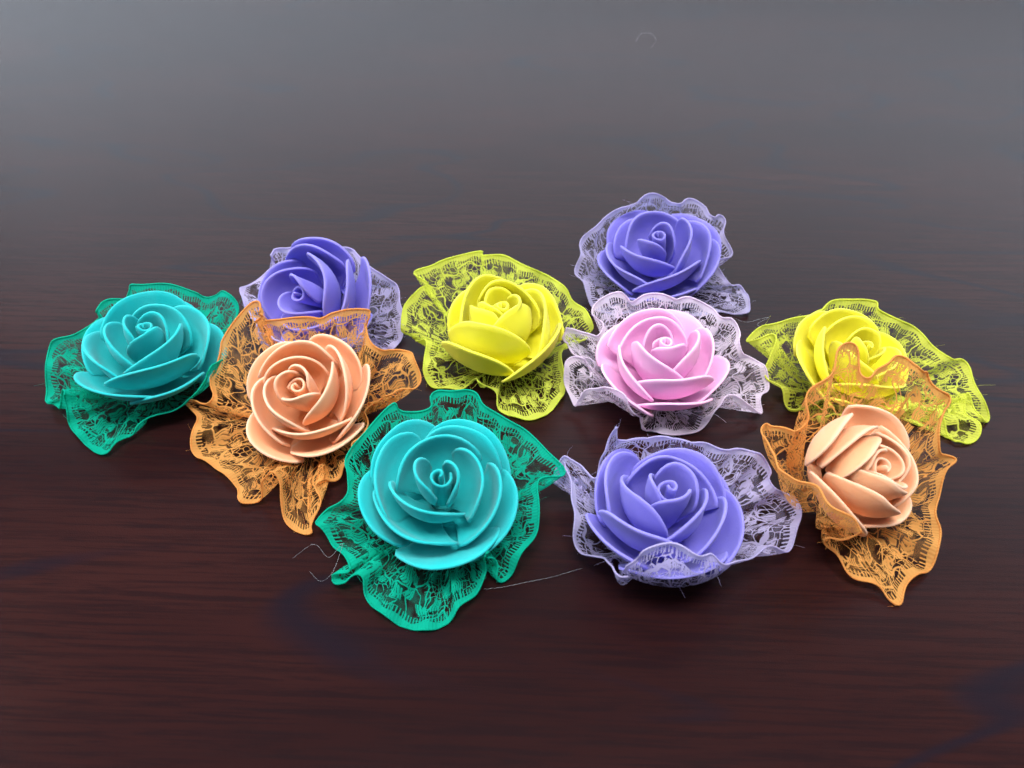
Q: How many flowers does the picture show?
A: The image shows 10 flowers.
